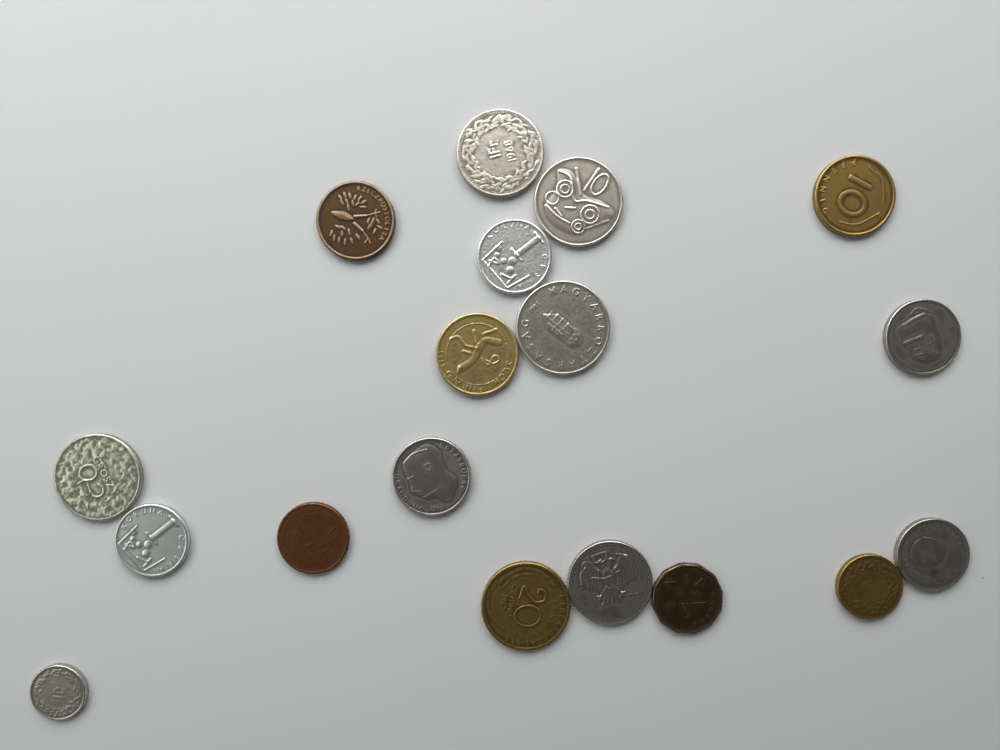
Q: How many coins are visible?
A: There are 18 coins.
